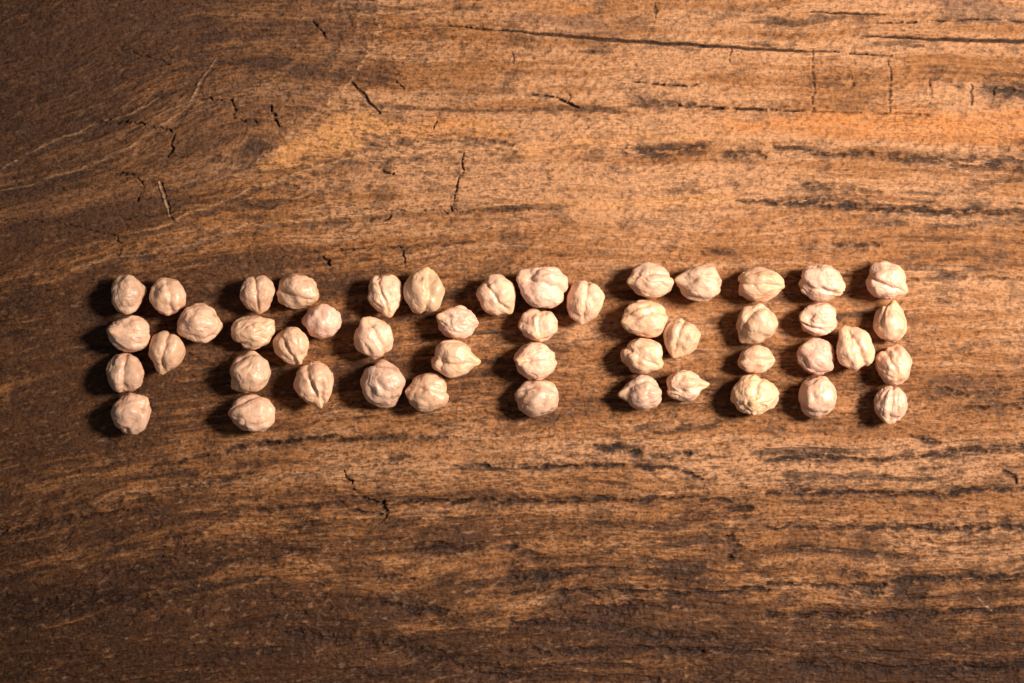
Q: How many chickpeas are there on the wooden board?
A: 48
